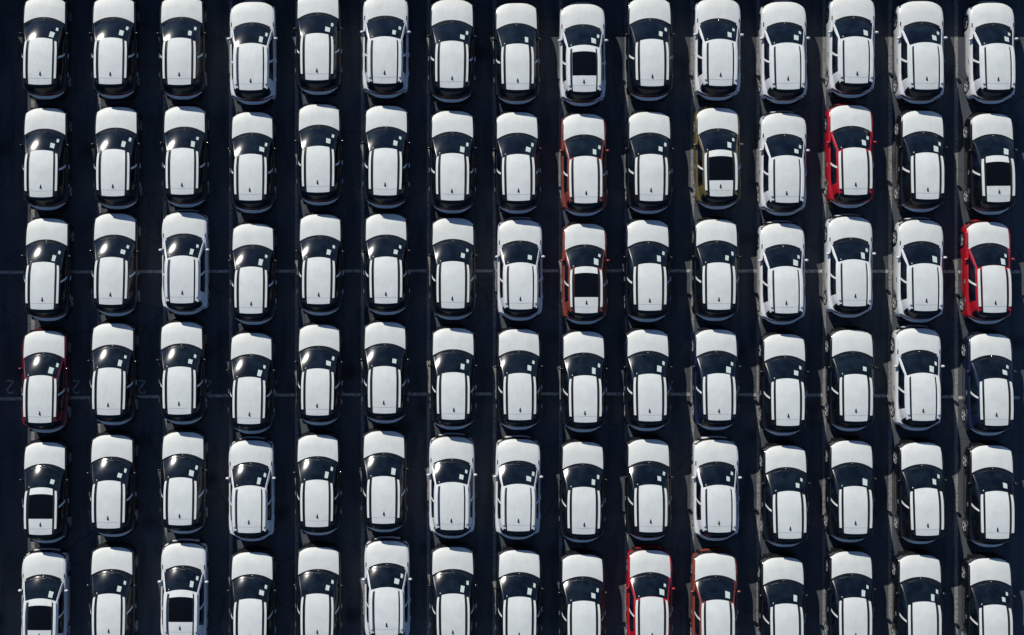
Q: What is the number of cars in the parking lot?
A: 90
